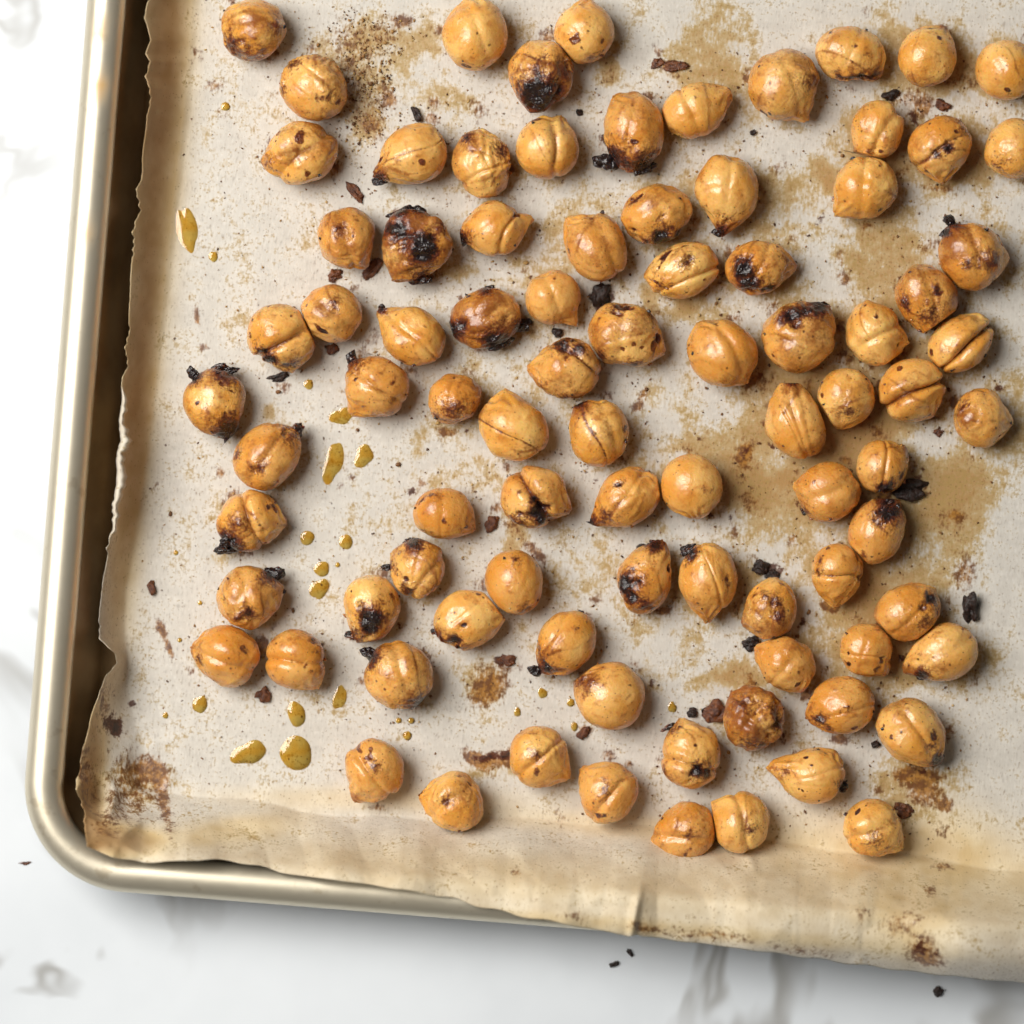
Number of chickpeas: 88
